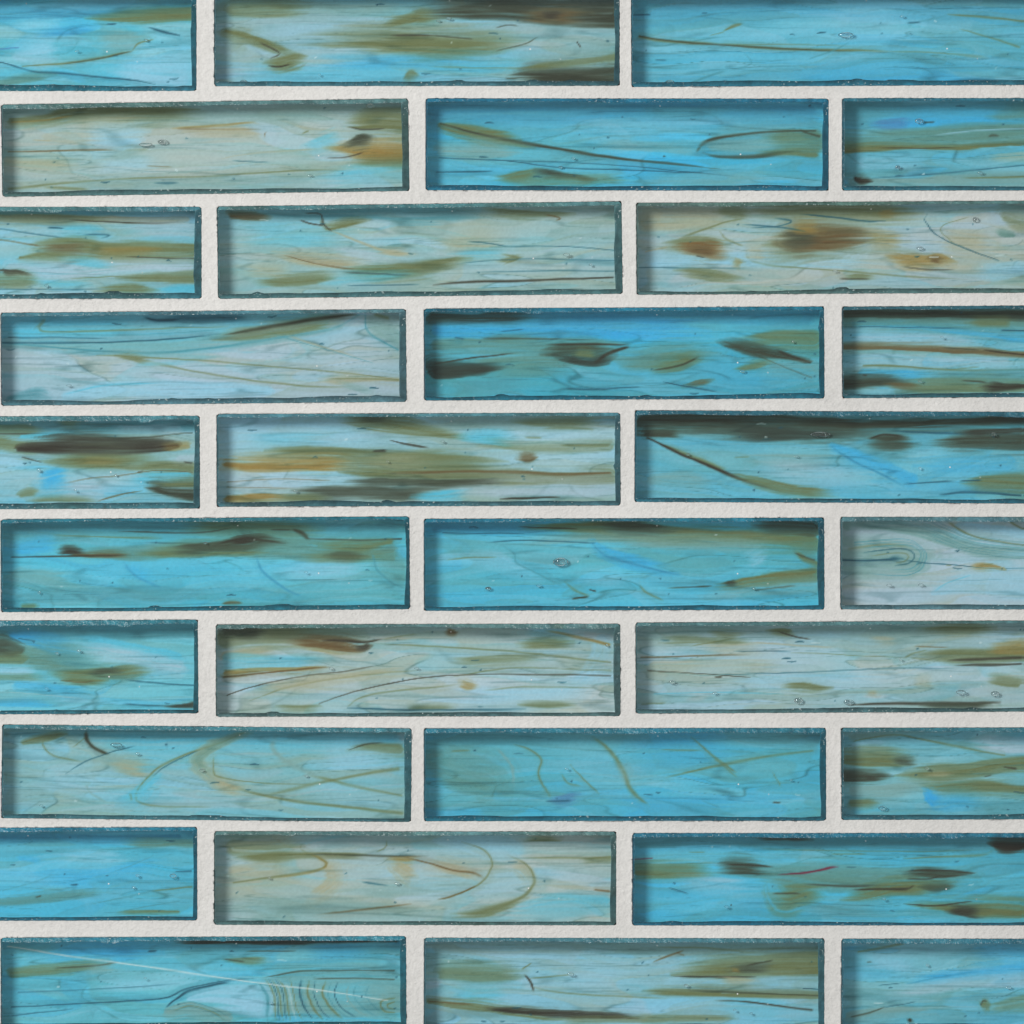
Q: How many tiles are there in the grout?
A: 30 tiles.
